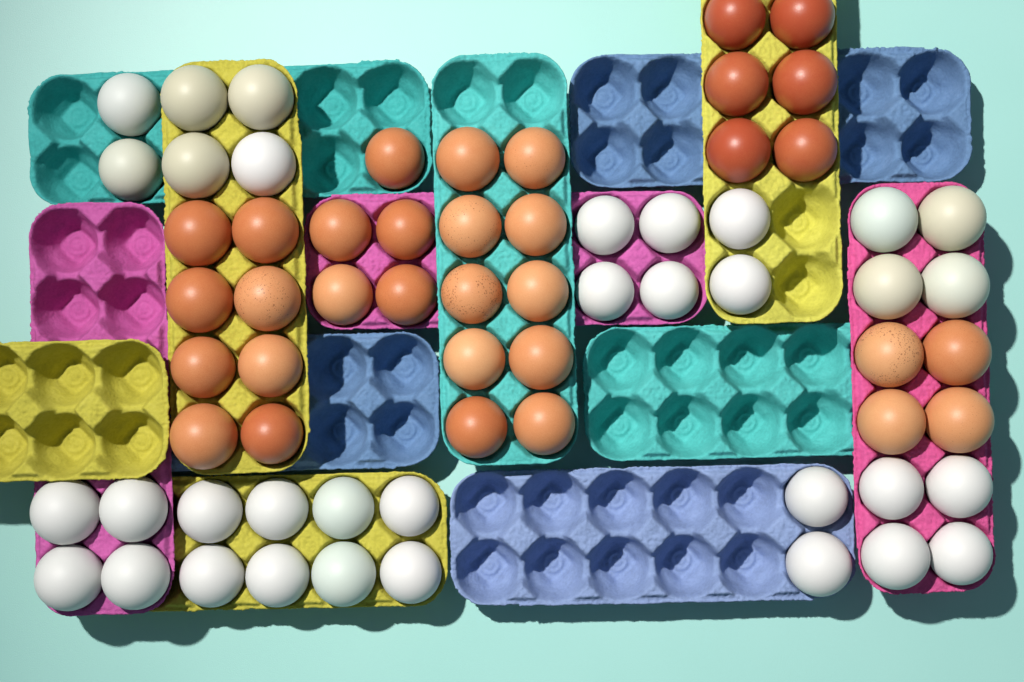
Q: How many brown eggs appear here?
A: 33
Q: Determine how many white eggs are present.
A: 34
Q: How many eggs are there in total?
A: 67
